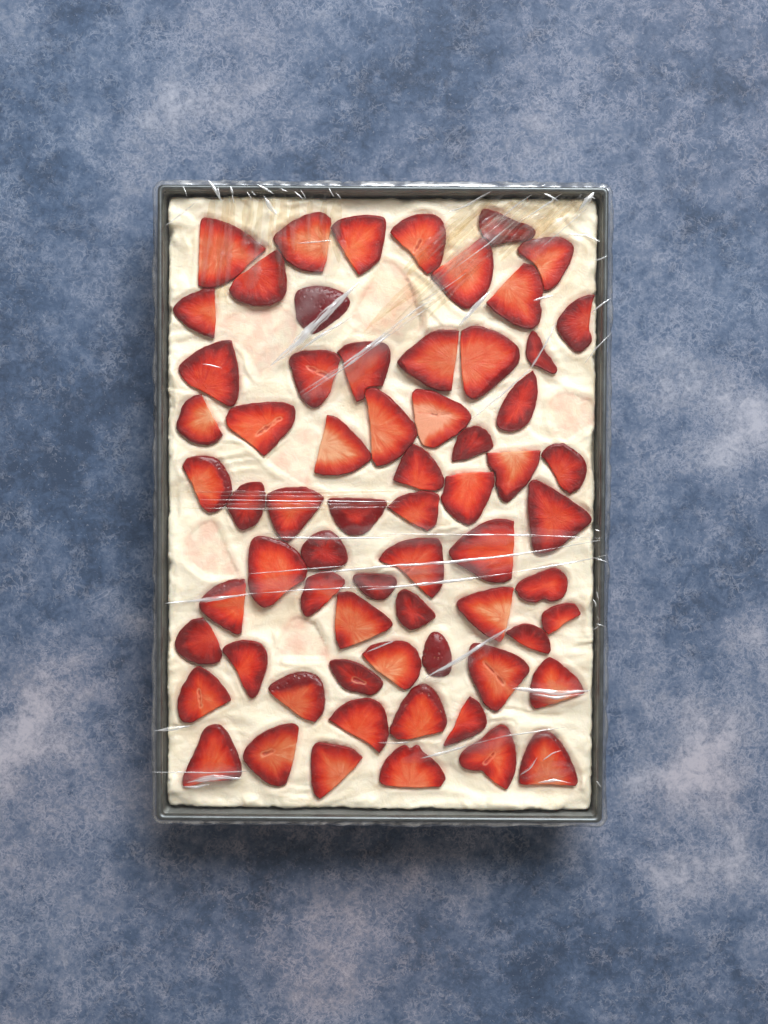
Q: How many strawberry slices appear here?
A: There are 66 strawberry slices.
